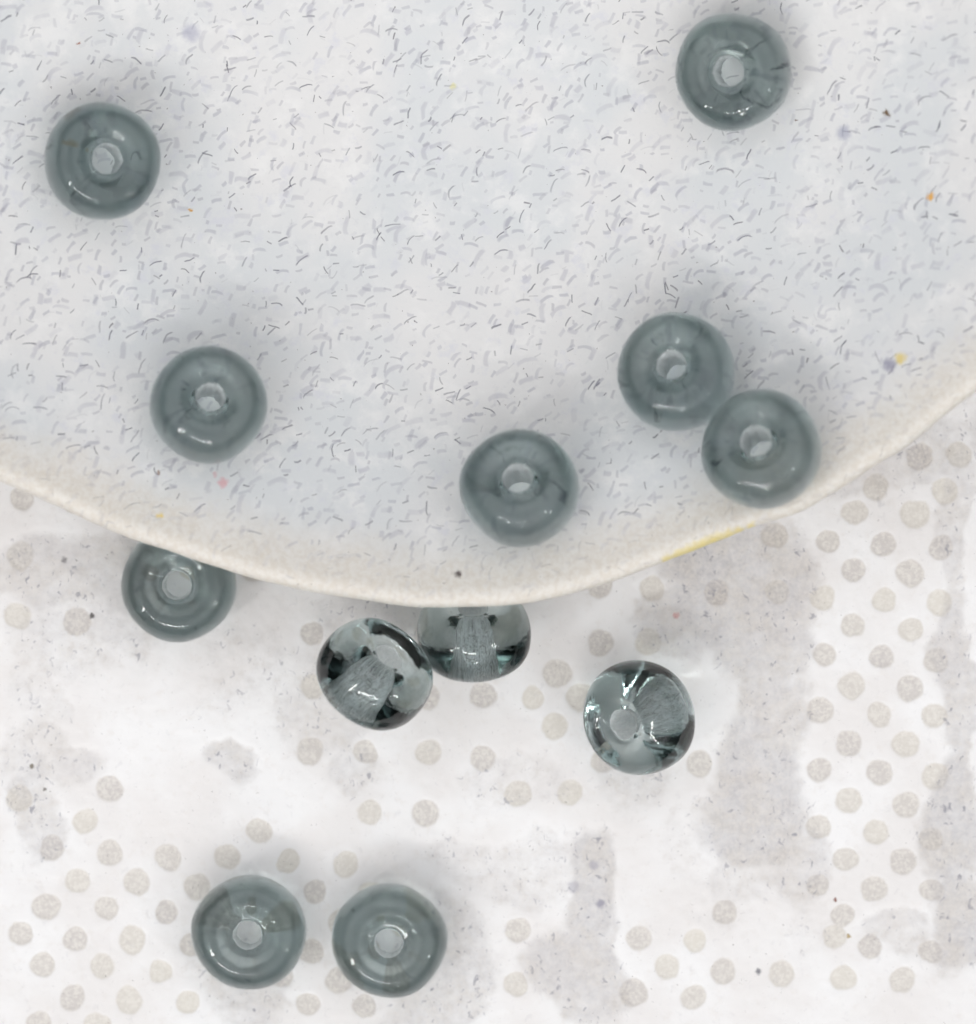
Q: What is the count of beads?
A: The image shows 12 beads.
